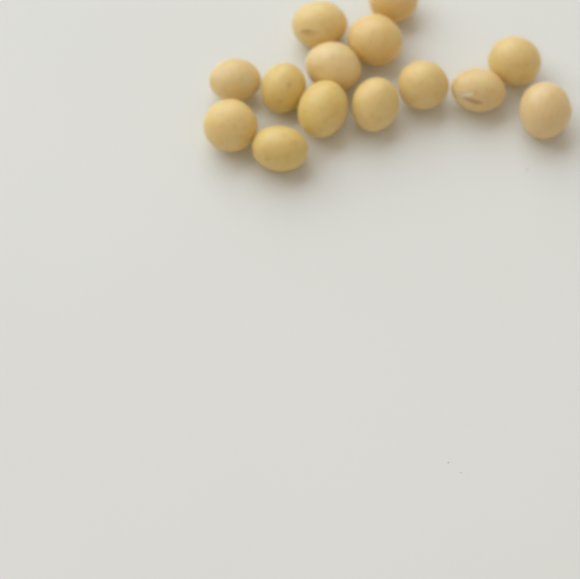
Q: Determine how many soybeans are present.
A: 14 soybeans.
